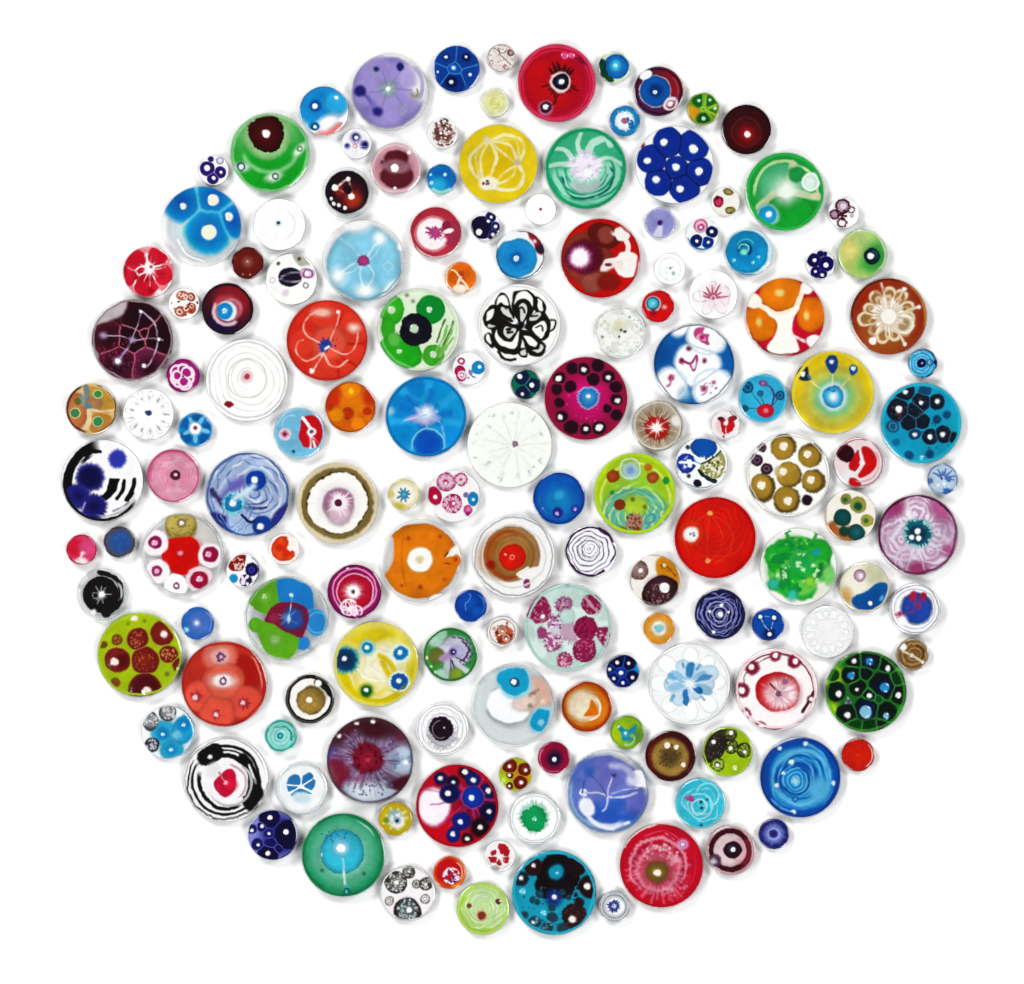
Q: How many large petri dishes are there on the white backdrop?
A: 51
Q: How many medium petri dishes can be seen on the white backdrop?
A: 50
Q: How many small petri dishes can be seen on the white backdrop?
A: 50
